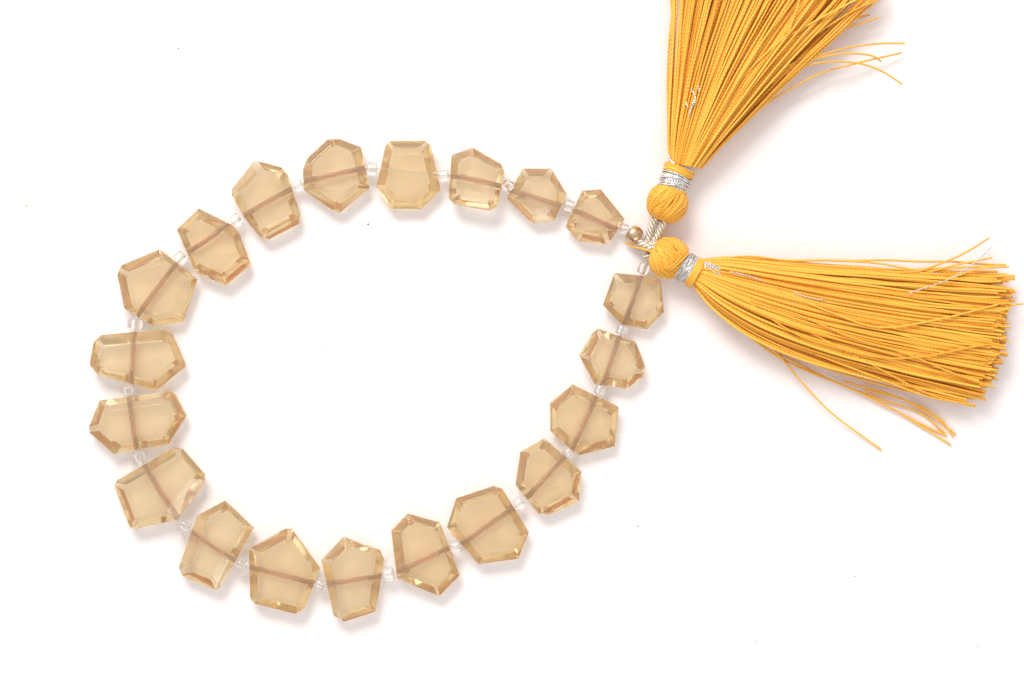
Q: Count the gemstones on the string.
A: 20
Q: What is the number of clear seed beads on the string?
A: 21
